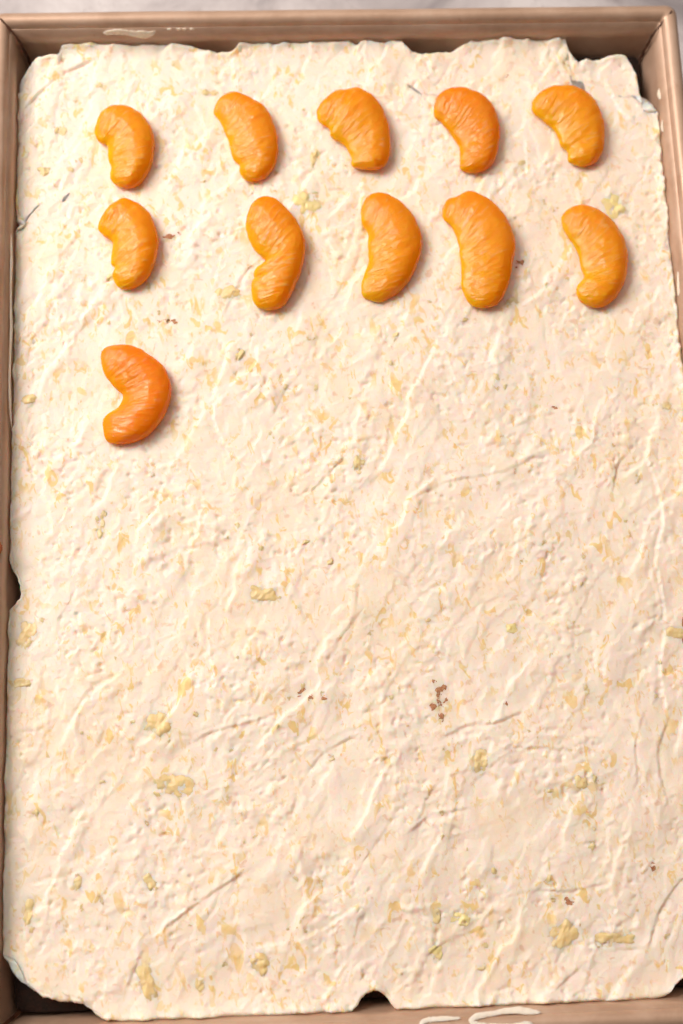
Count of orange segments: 11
